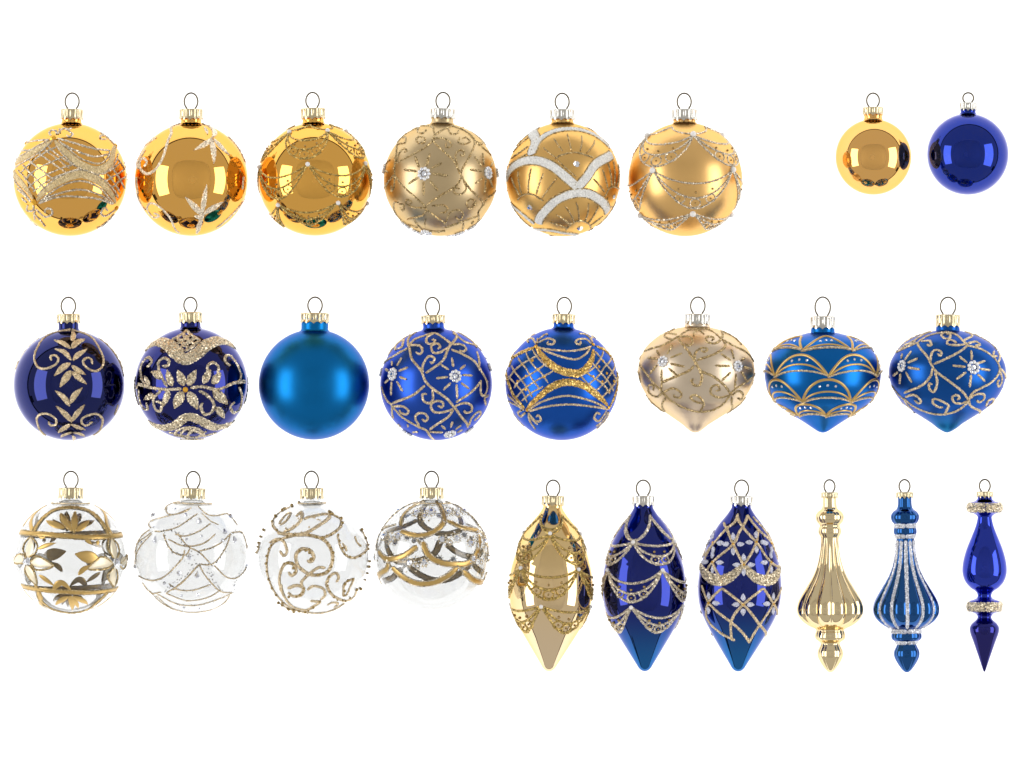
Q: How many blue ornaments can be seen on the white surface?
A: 12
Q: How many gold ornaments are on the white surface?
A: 10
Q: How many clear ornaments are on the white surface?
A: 4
